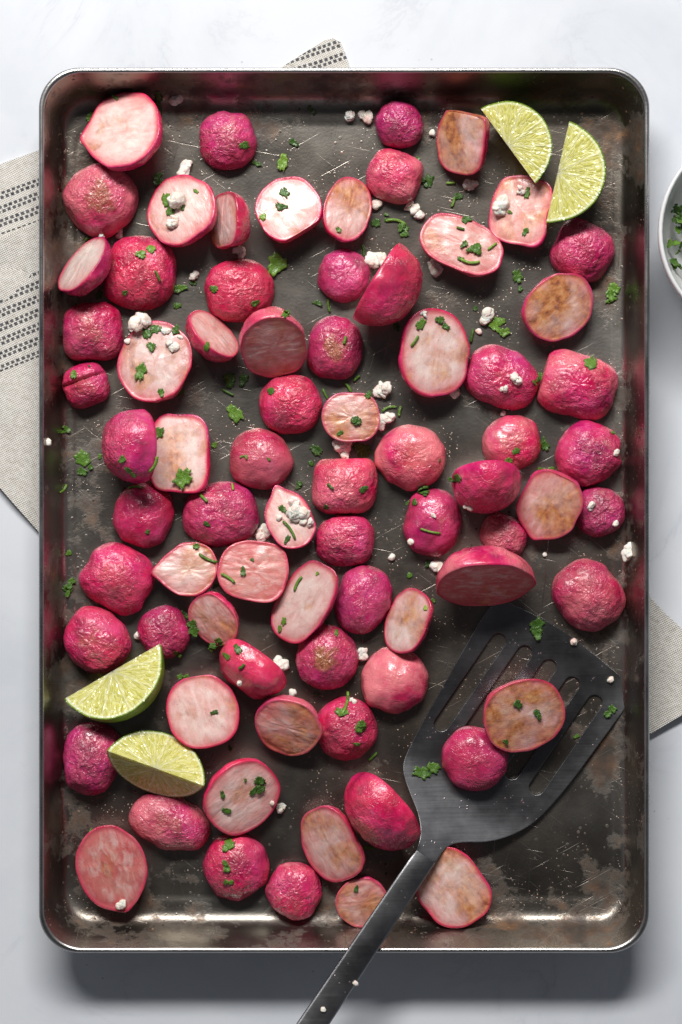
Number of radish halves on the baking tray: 75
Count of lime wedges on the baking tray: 4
